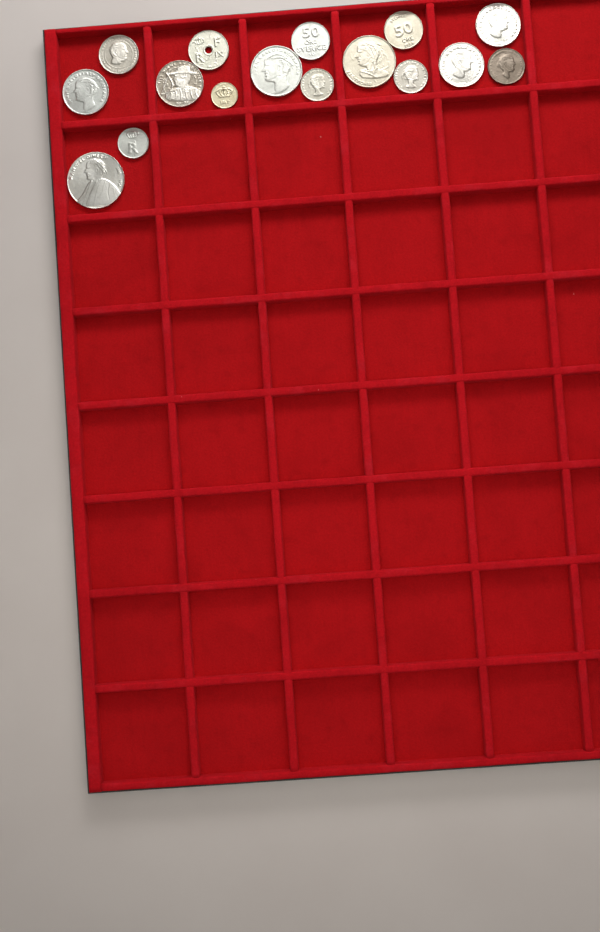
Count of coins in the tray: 16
